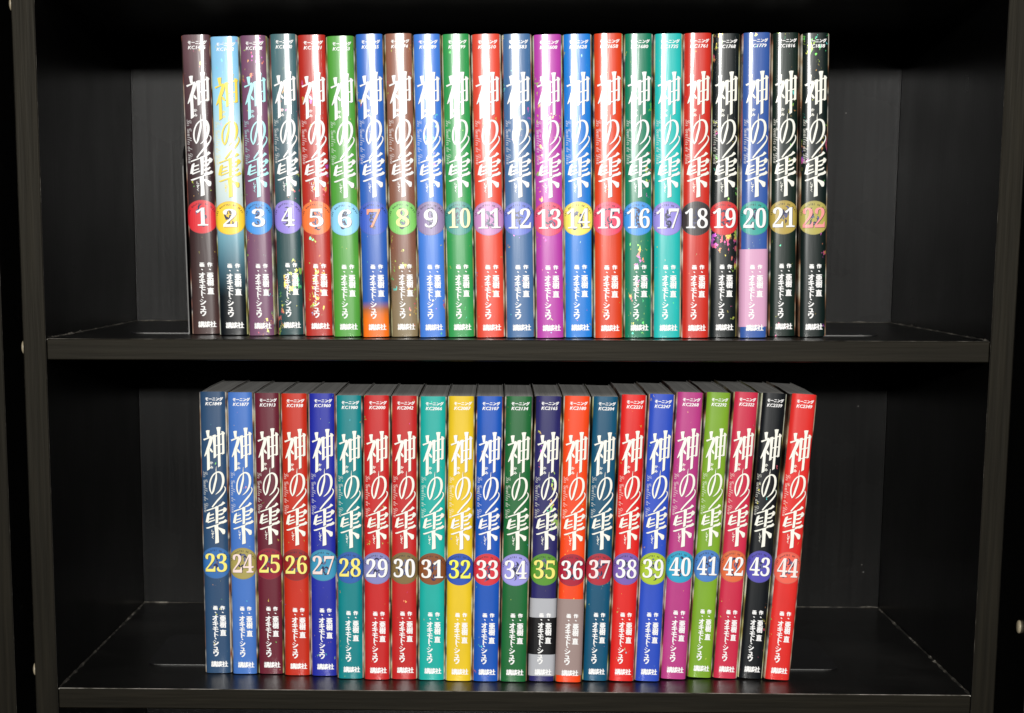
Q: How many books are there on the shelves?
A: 44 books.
